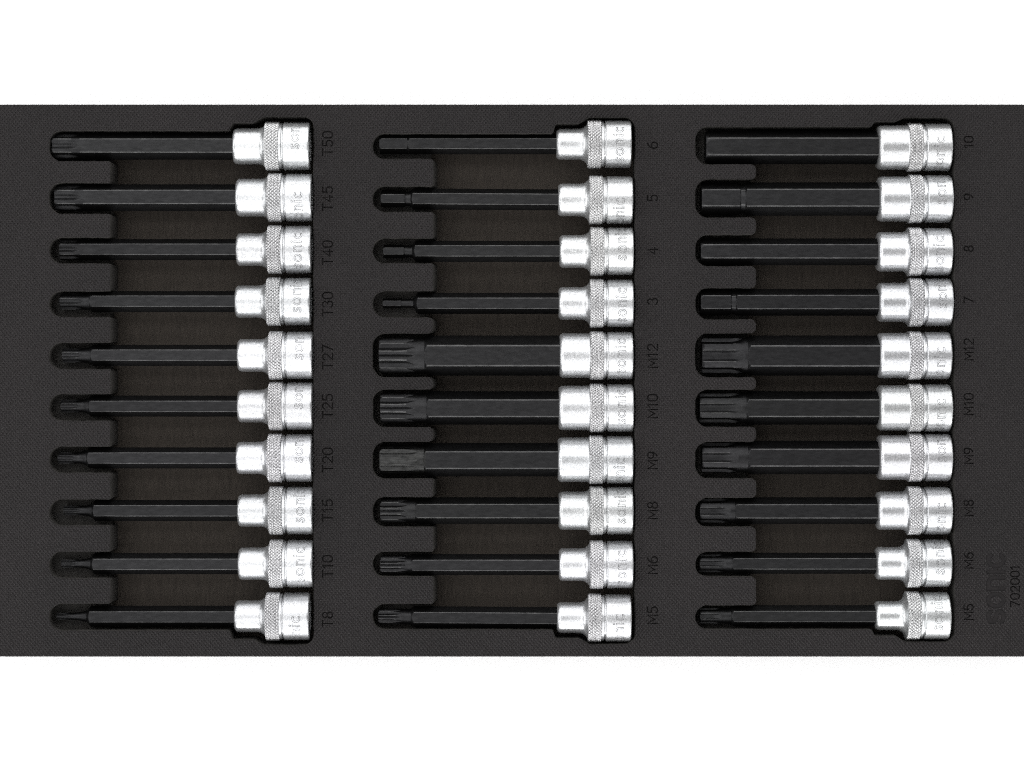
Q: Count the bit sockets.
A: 30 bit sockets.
